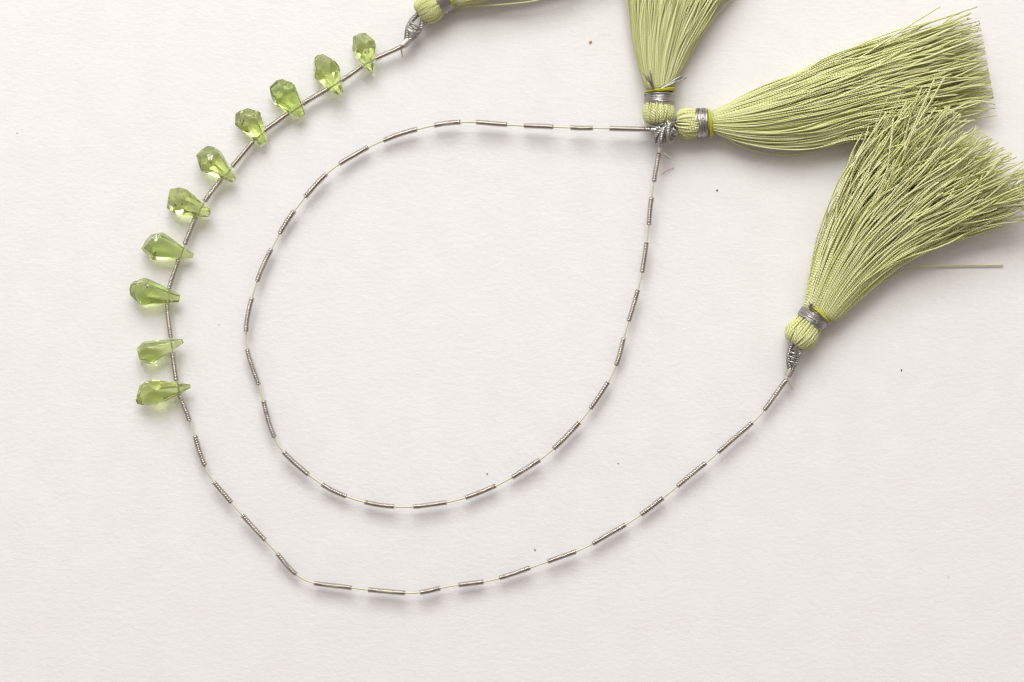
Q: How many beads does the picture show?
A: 10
